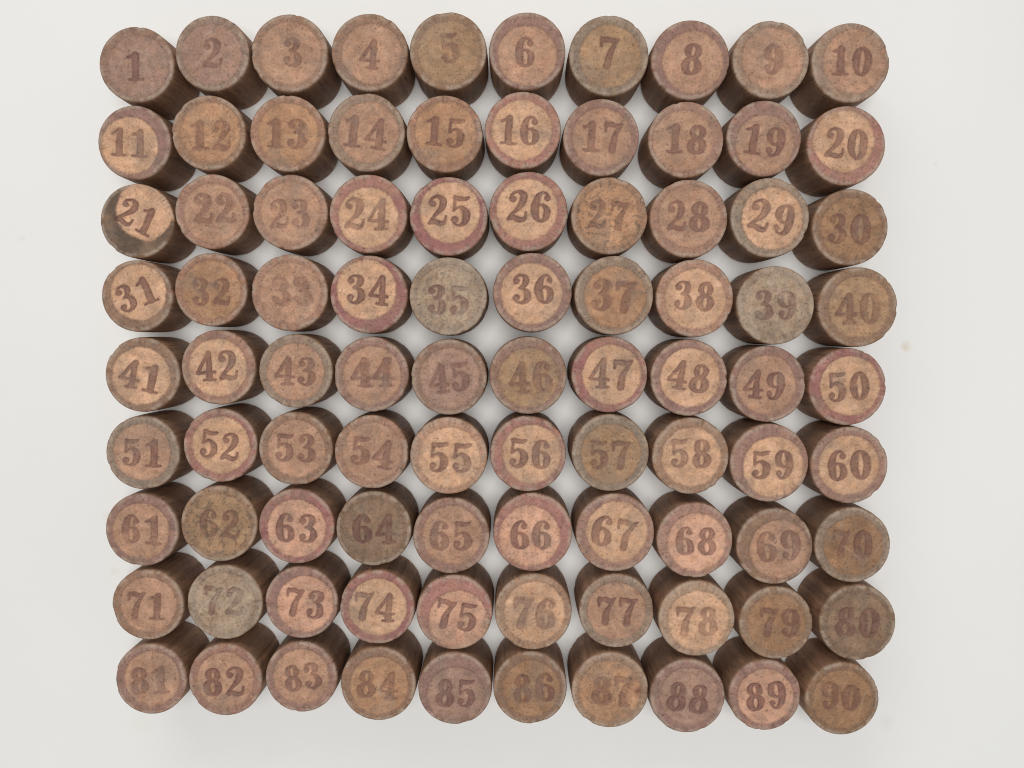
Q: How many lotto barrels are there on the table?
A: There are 90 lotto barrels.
